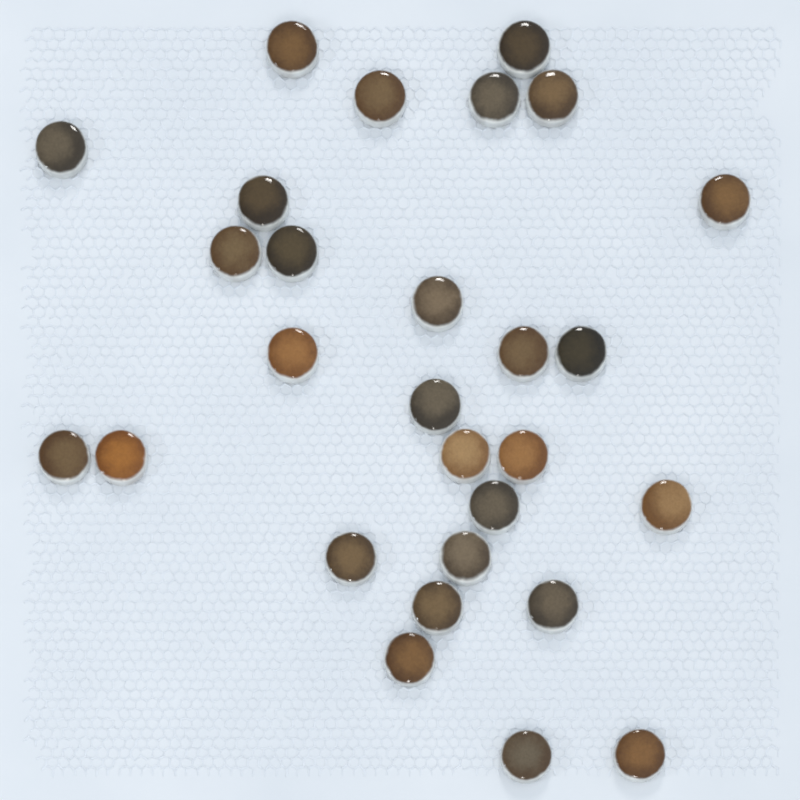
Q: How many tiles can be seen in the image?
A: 28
